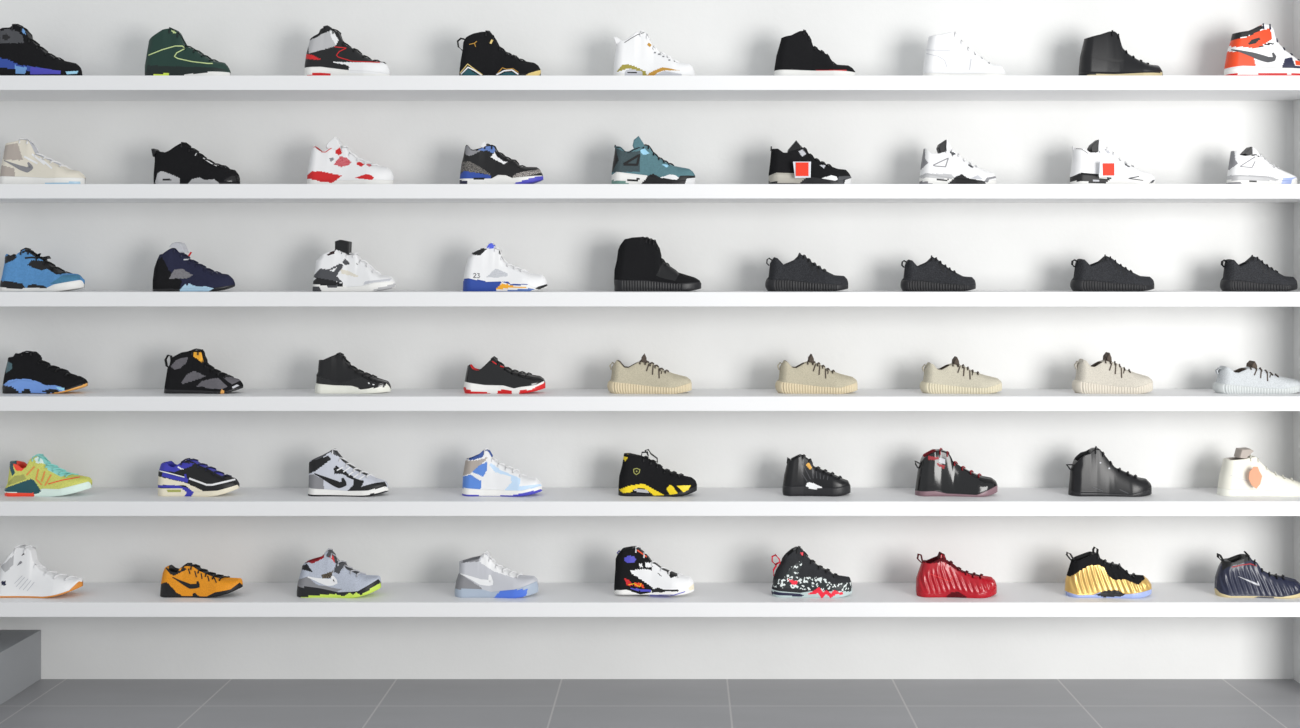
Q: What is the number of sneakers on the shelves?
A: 54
